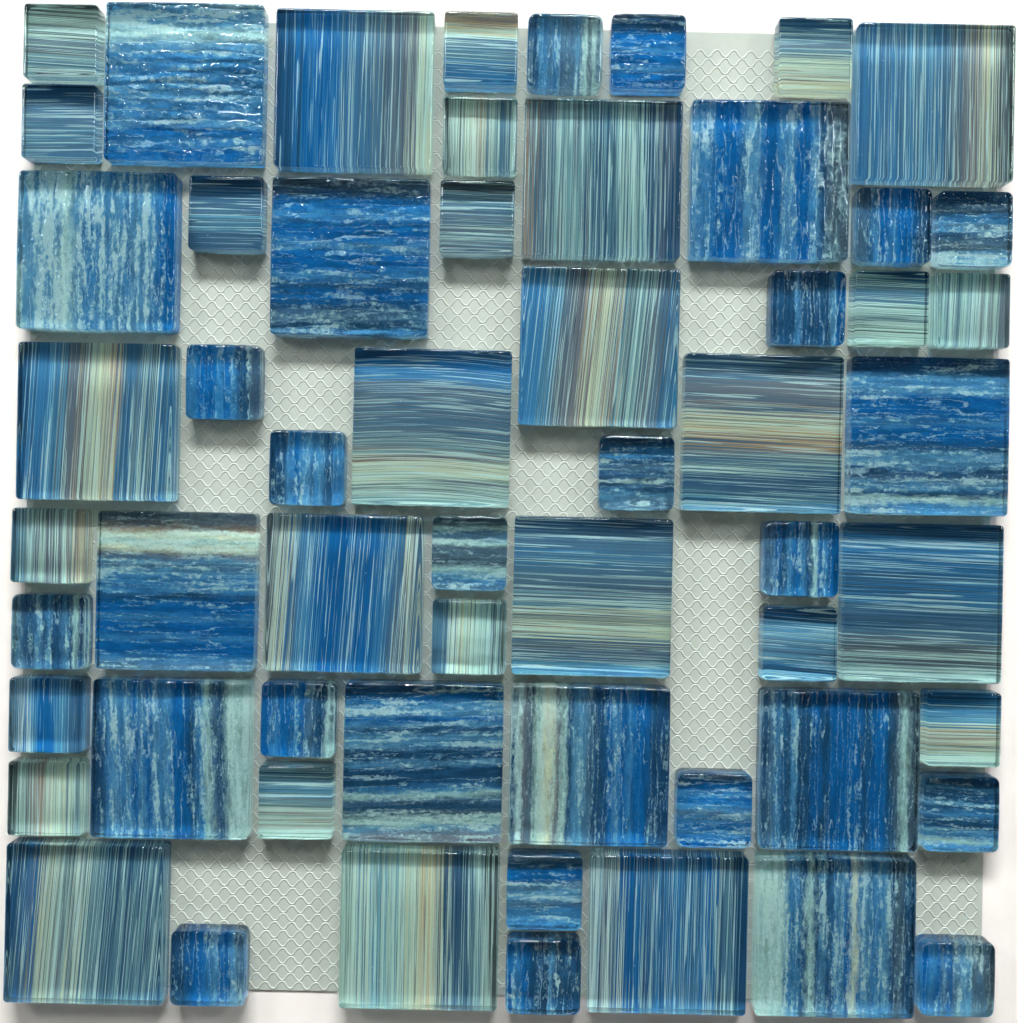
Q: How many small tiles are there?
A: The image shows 34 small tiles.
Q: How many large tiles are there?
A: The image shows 24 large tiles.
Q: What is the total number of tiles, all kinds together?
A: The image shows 58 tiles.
